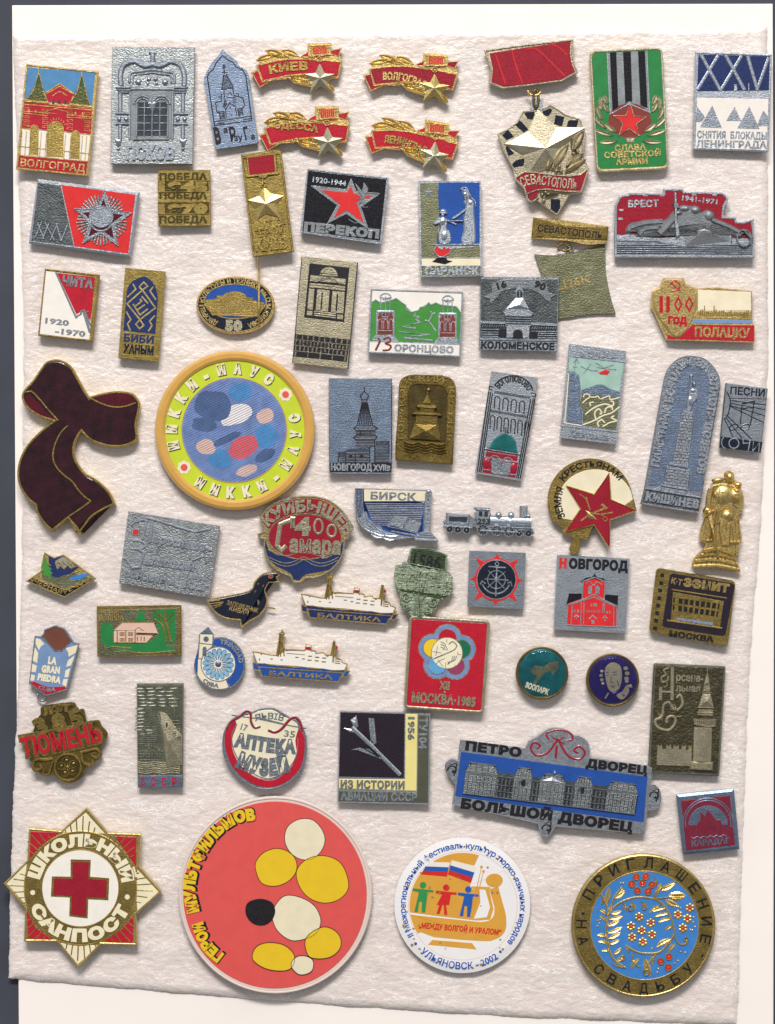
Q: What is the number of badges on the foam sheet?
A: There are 63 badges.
